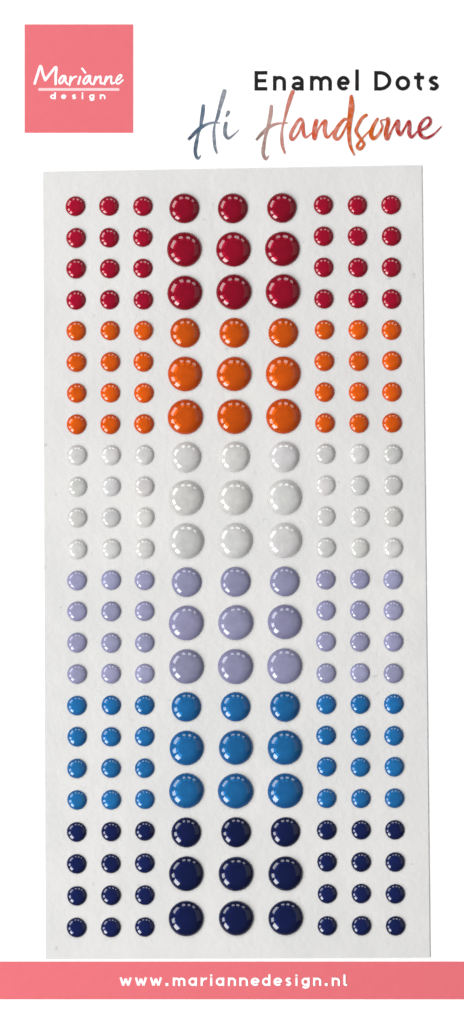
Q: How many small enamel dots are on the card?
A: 144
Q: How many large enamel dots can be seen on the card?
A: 54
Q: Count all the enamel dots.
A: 198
